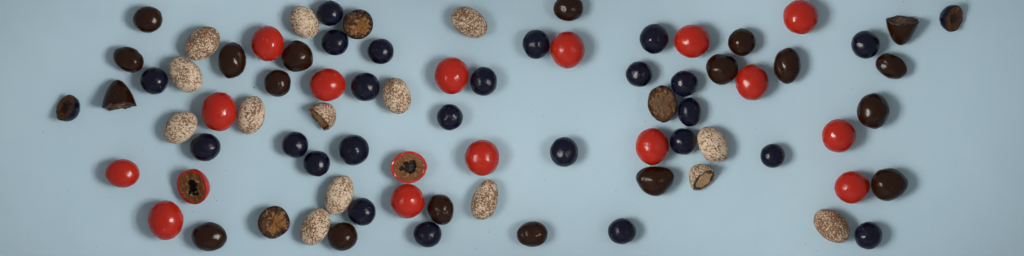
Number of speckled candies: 14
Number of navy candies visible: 26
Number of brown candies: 22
